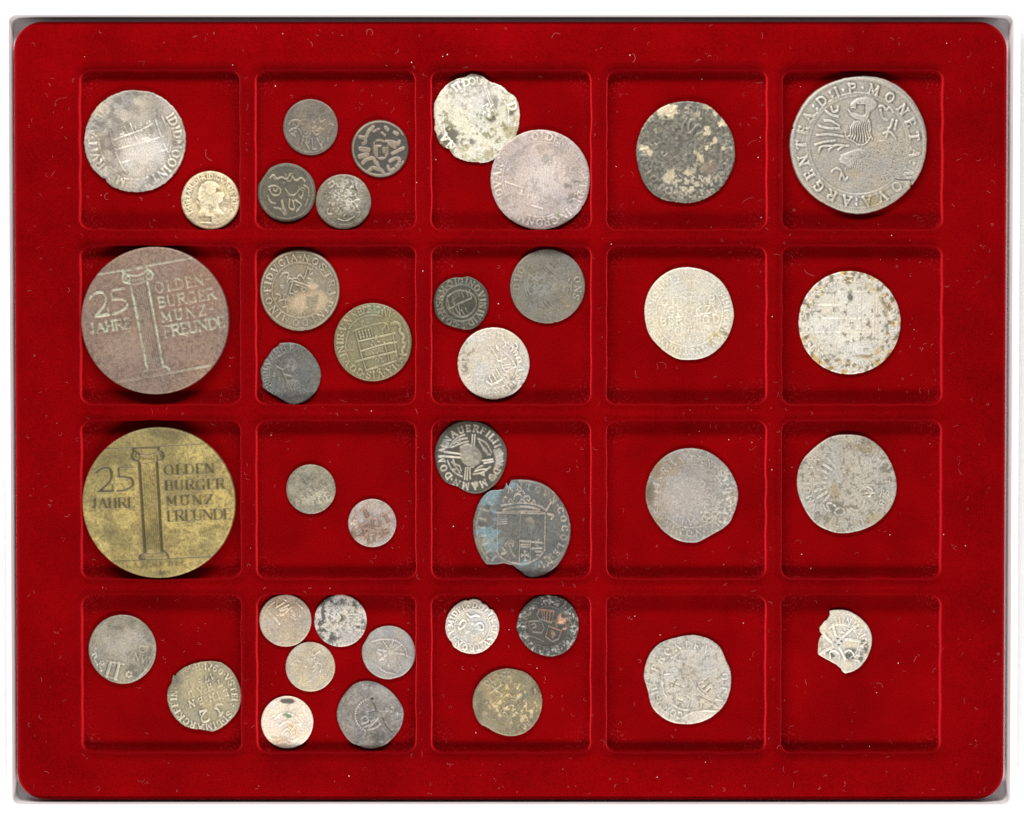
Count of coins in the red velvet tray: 39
